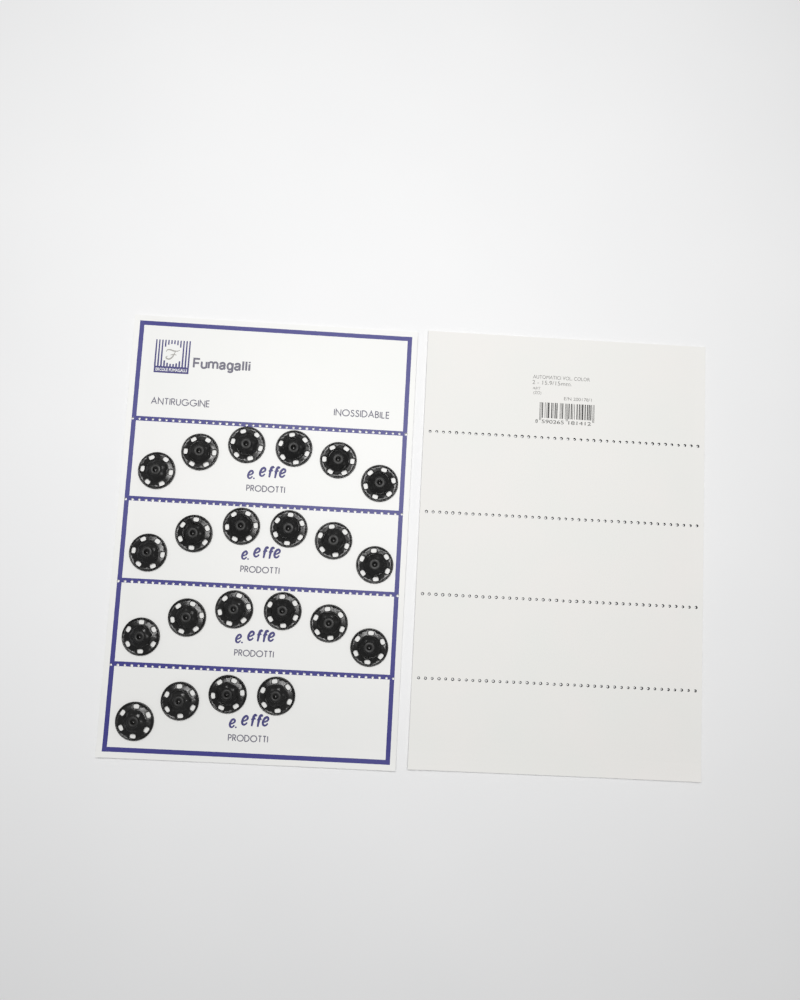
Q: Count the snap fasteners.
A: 22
